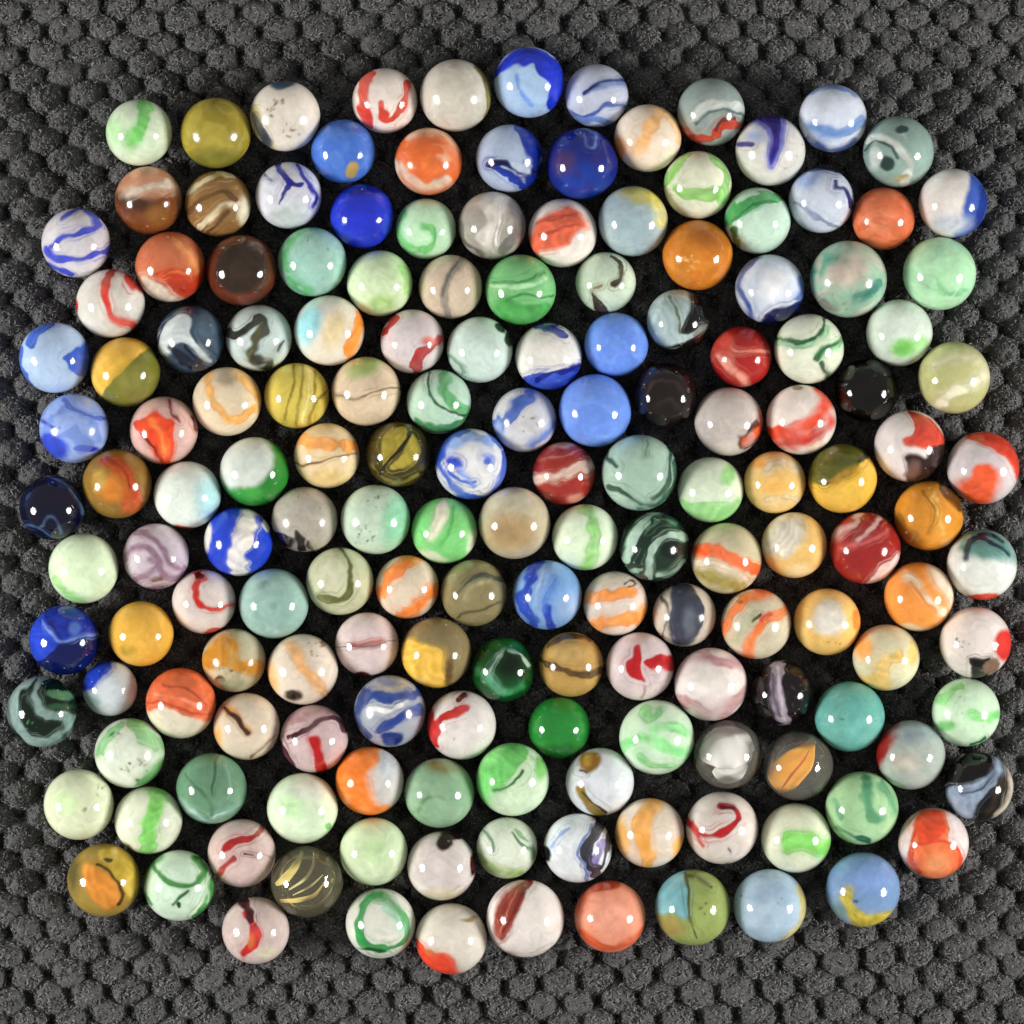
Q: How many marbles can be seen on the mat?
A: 165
